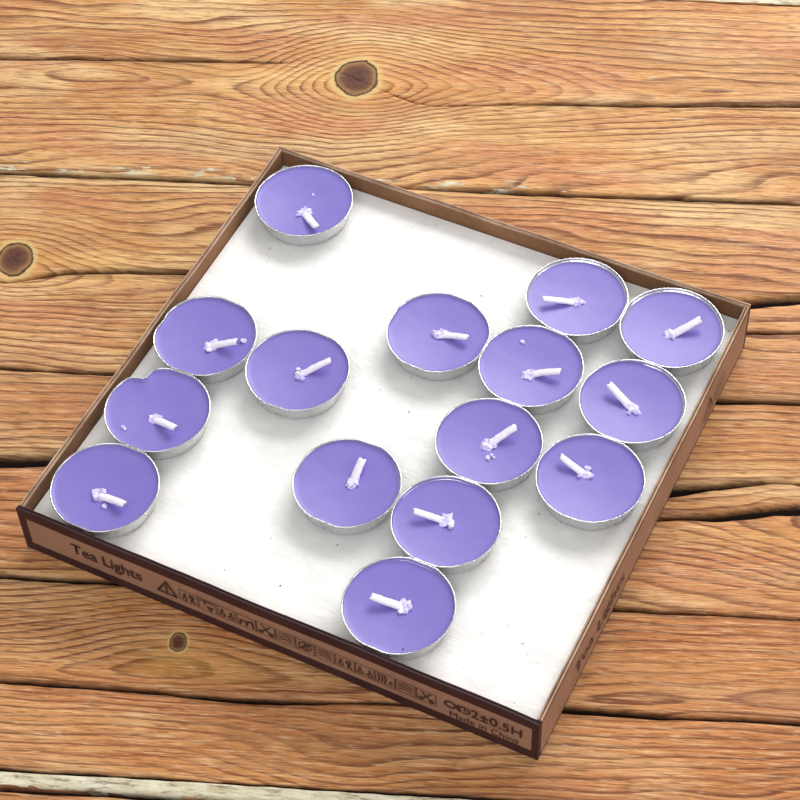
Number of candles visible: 15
